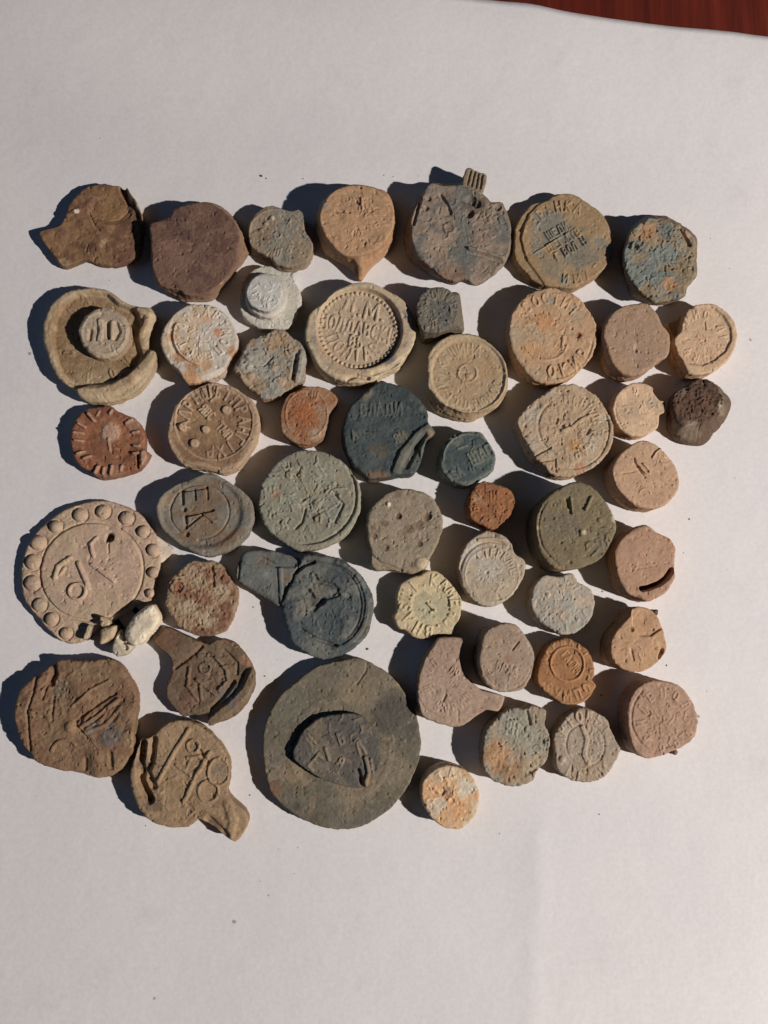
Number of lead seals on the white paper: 50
